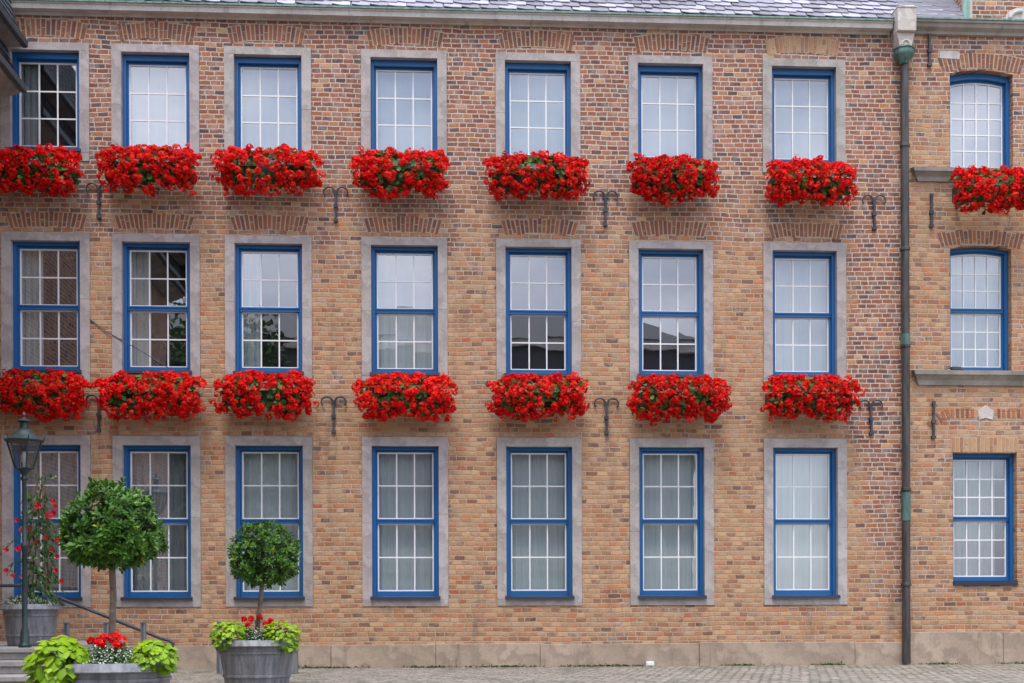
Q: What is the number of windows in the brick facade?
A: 24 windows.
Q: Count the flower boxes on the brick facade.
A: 15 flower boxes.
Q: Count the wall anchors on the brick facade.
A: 11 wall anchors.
